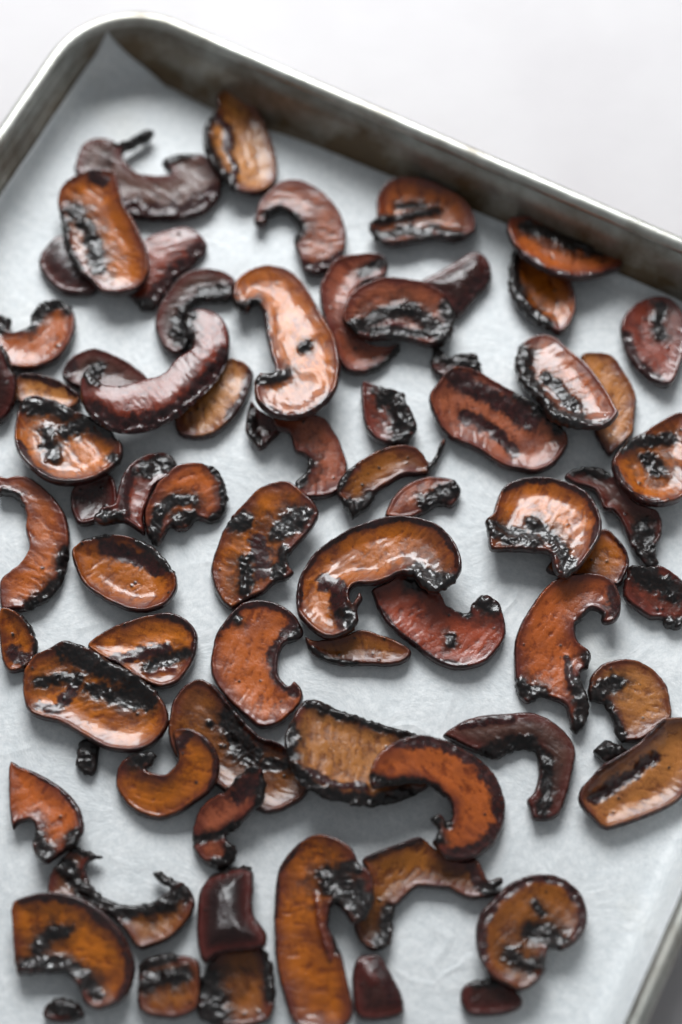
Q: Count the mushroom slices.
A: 72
